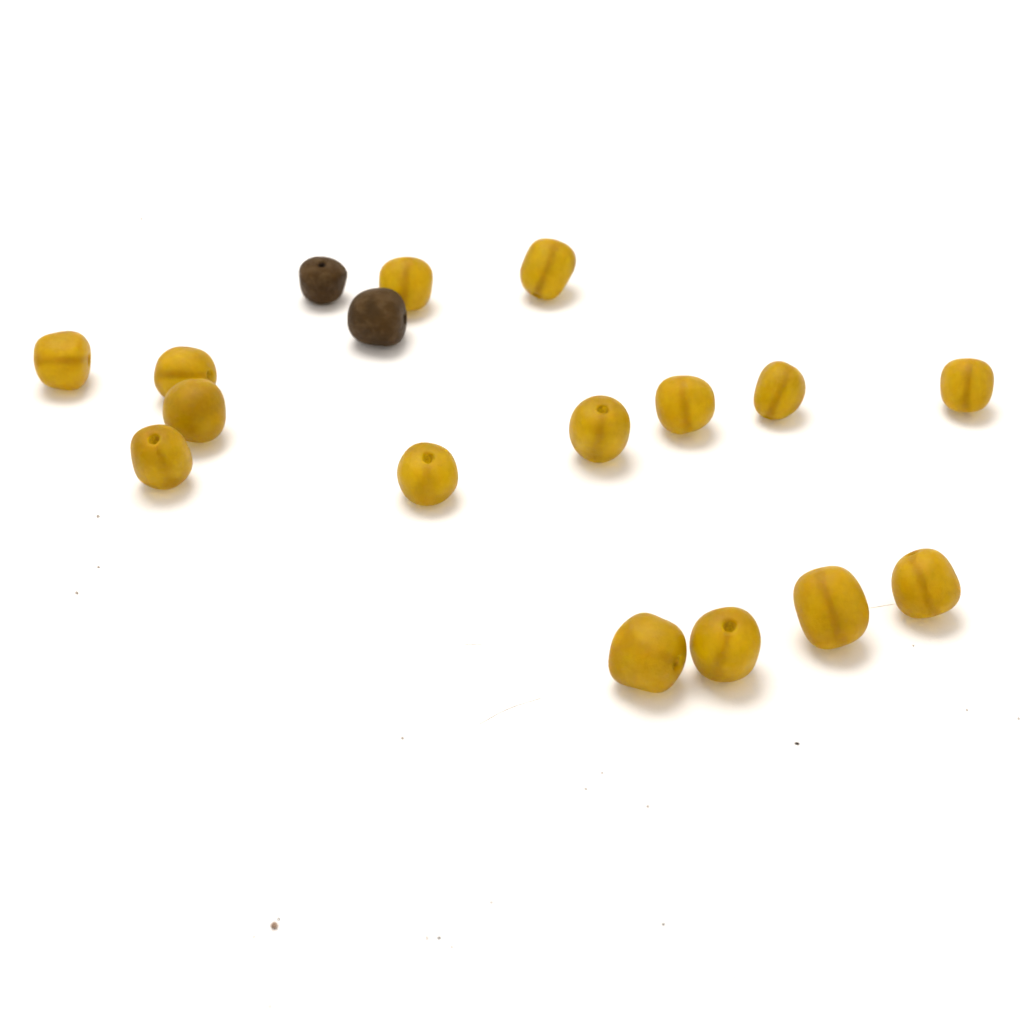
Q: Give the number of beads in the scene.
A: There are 17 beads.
